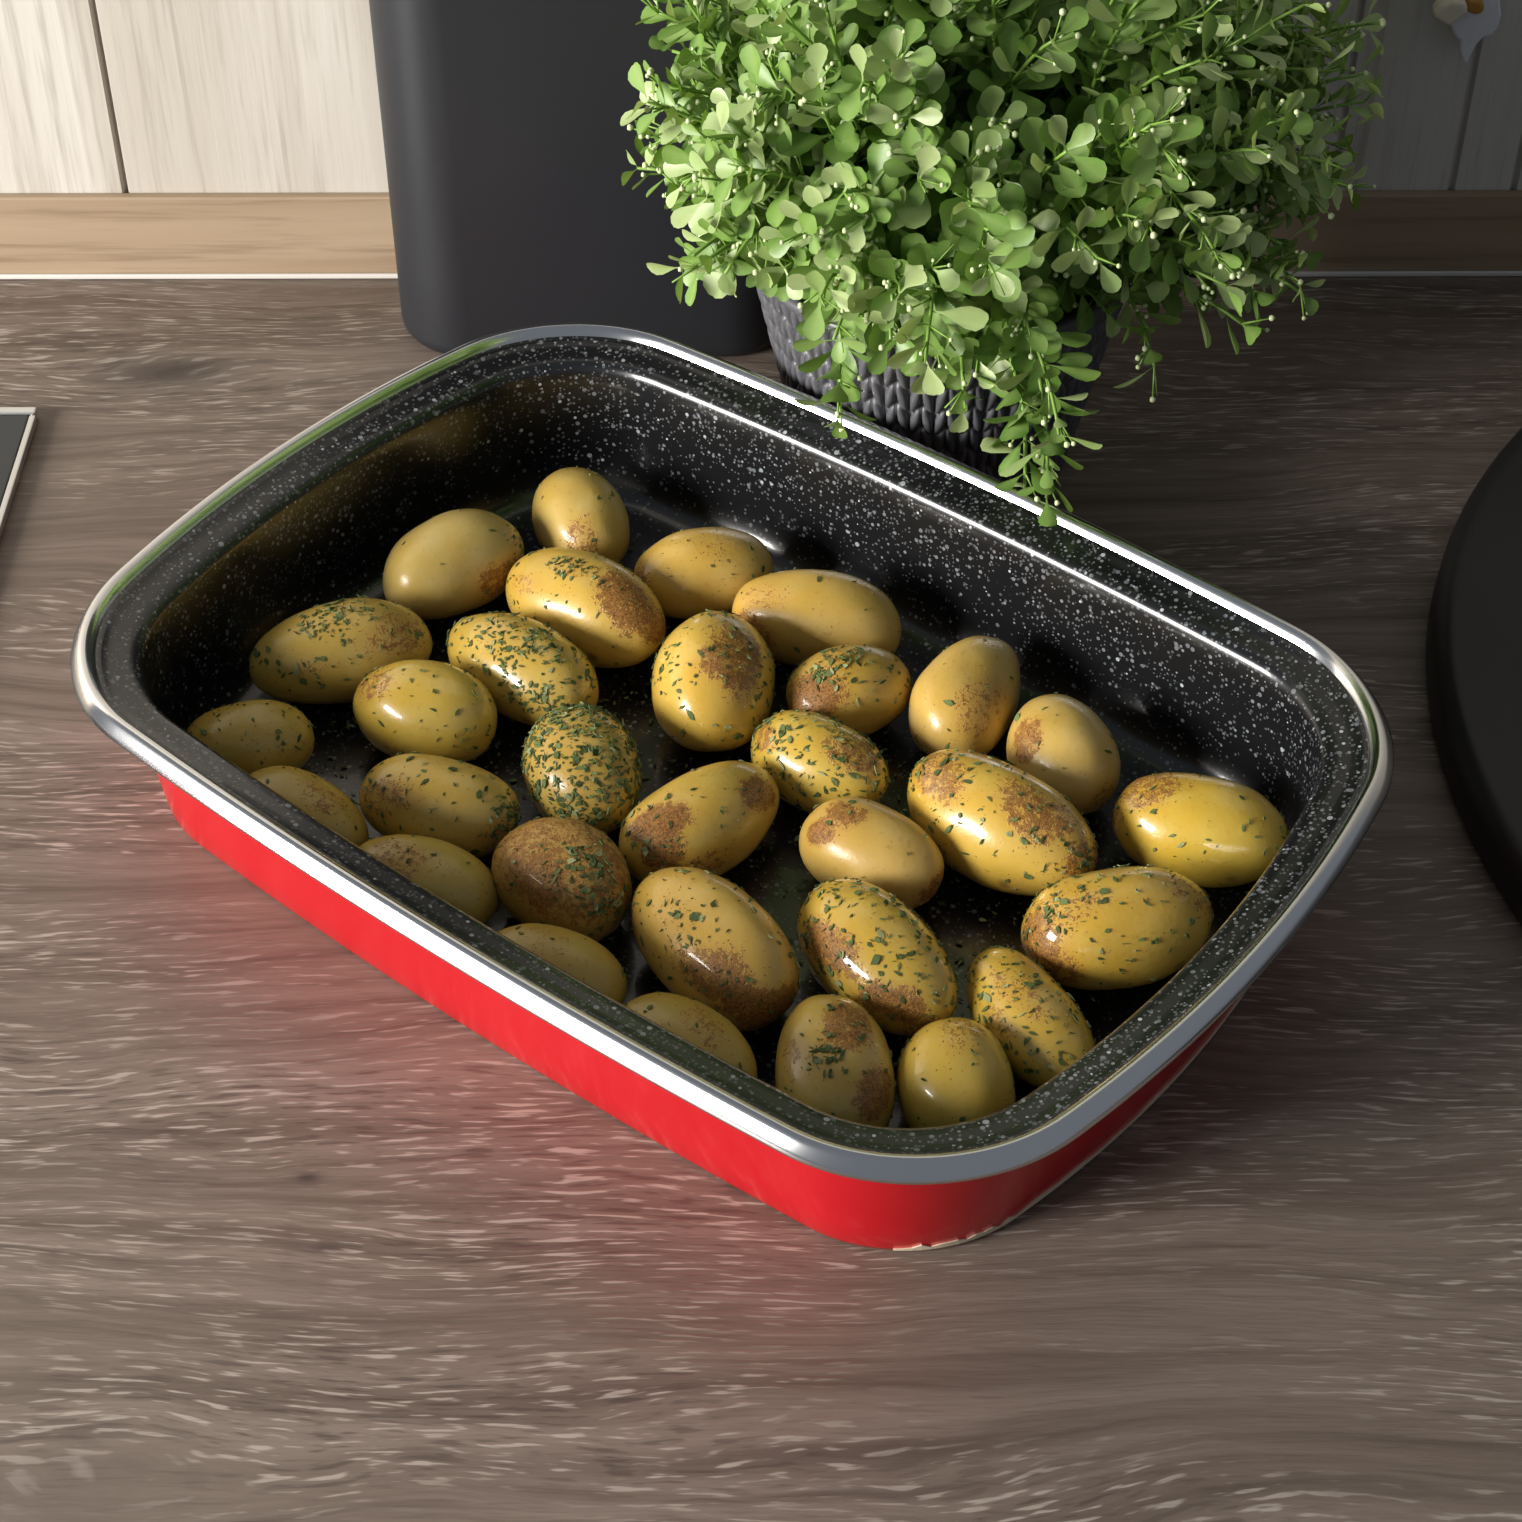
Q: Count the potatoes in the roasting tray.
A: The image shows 31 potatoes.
